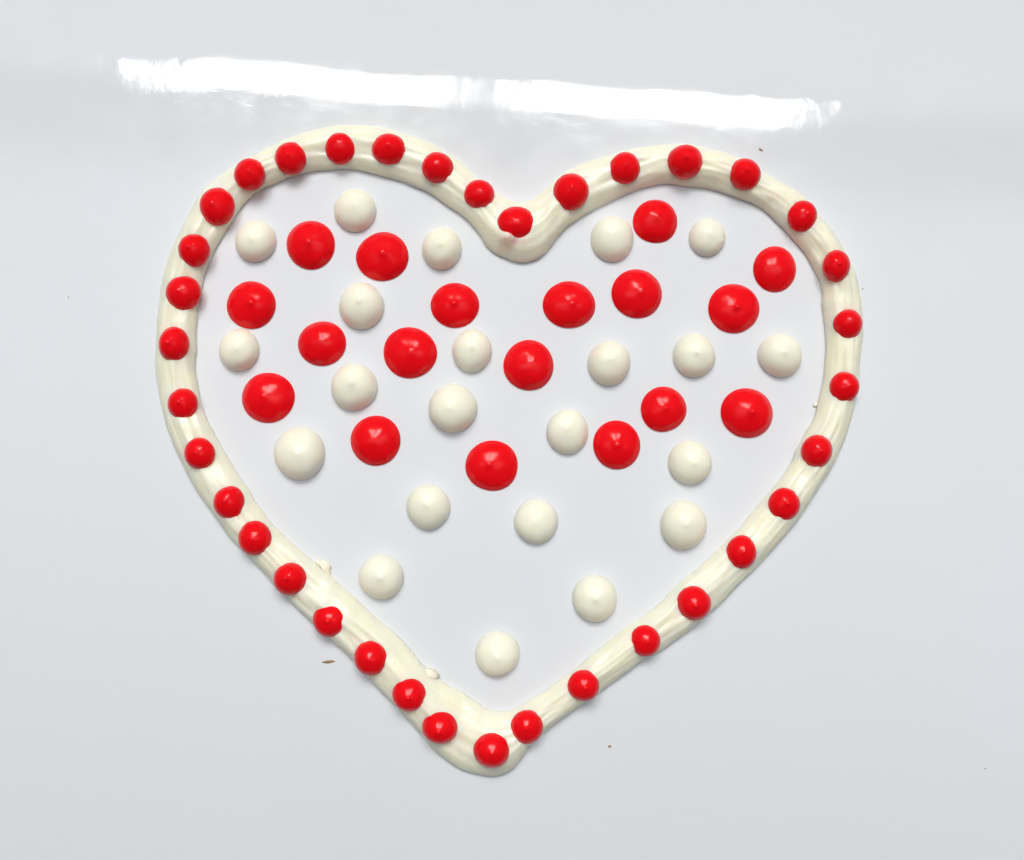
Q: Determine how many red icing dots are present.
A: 54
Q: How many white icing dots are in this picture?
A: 22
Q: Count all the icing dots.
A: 76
